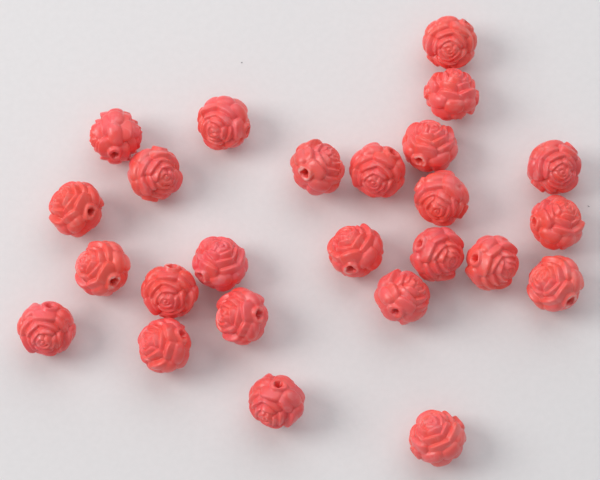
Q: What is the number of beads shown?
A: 25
